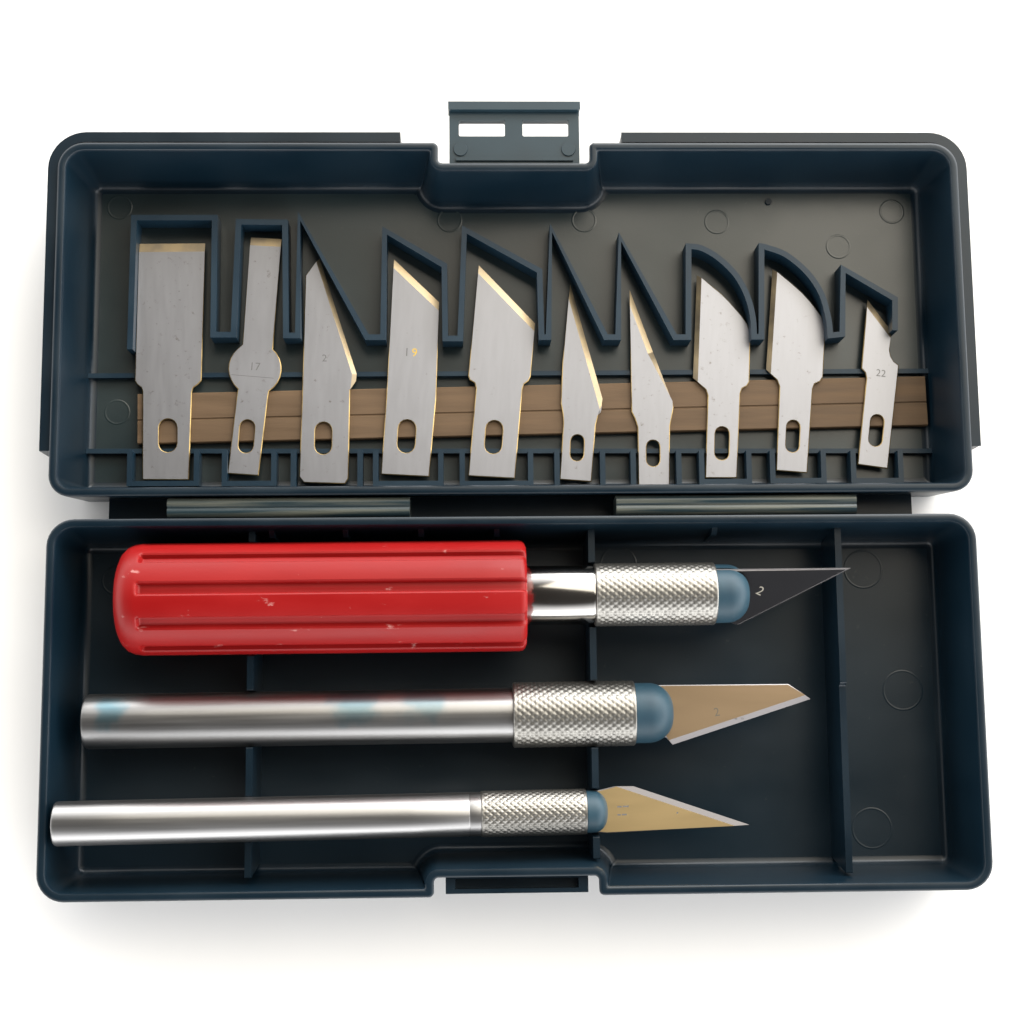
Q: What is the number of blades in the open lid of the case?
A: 10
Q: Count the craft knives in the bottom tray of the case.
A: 3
